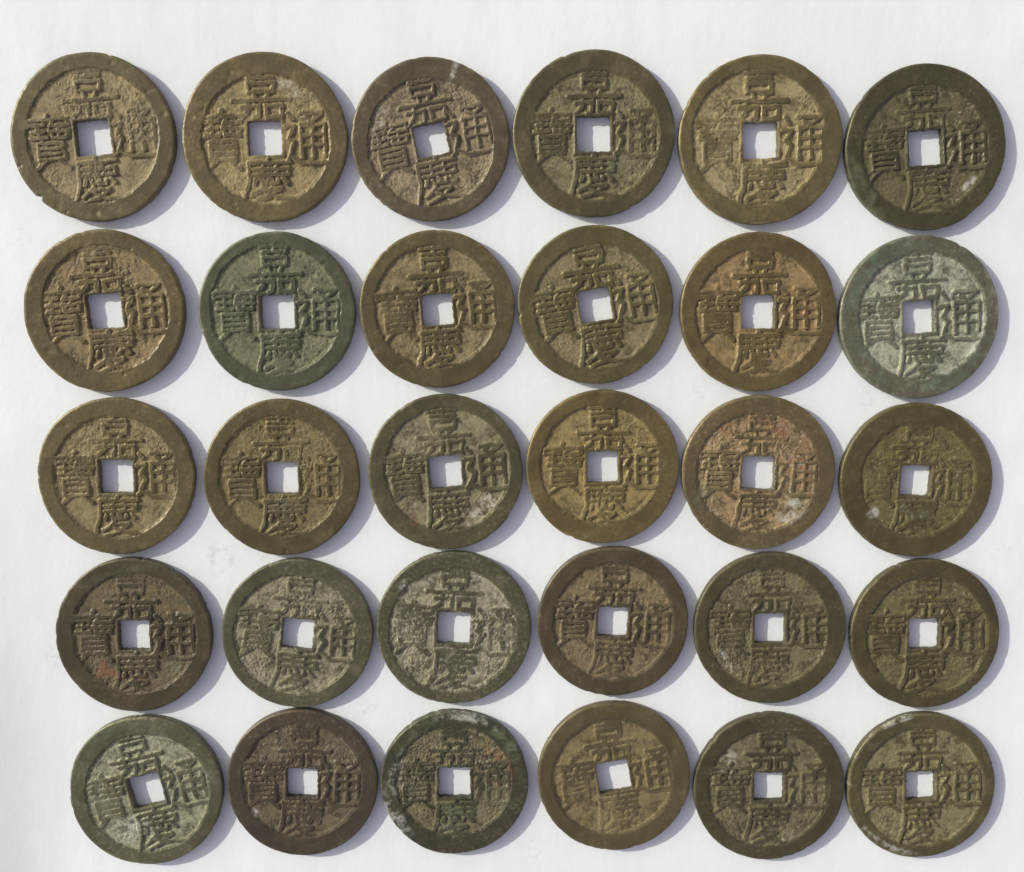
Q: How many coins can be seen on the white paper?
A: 30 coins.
